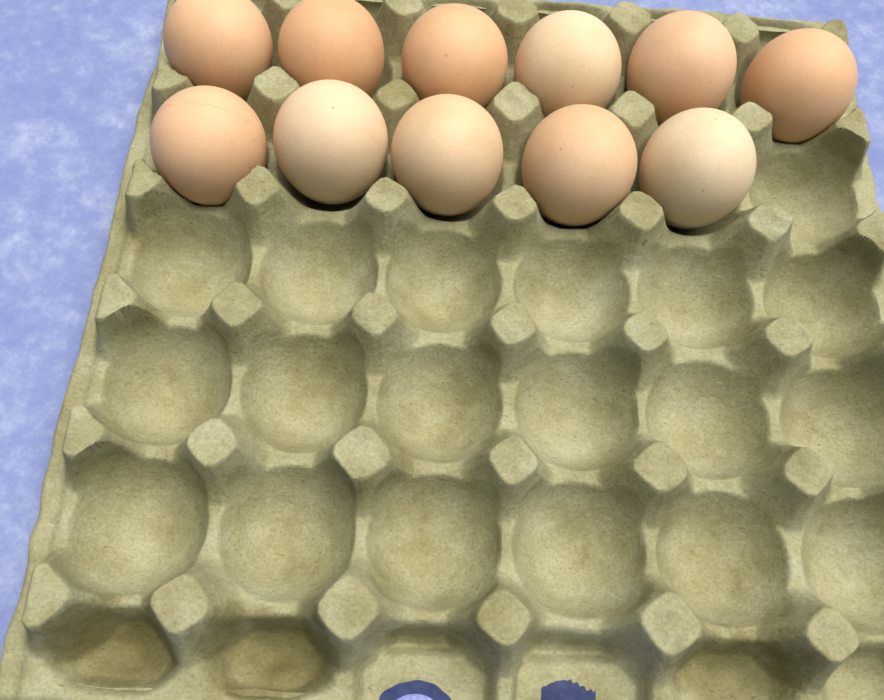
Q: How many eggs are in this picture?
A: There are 11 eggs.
